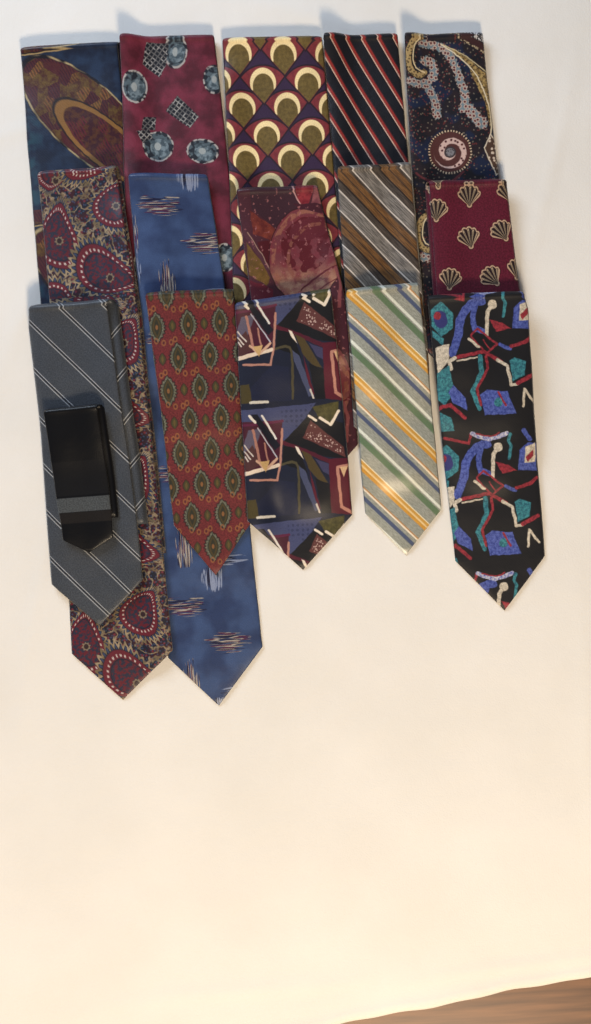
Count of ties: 16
